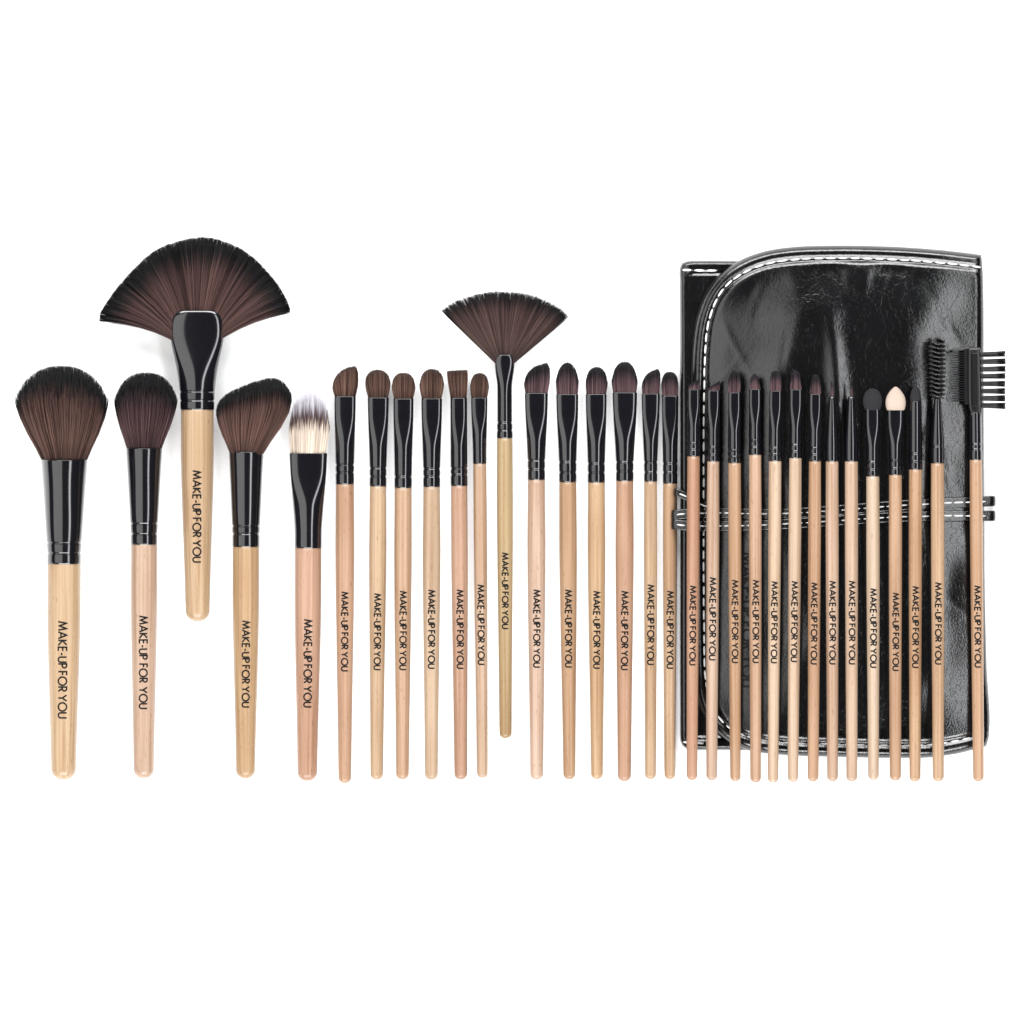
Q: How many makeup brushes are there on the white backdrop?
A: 32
